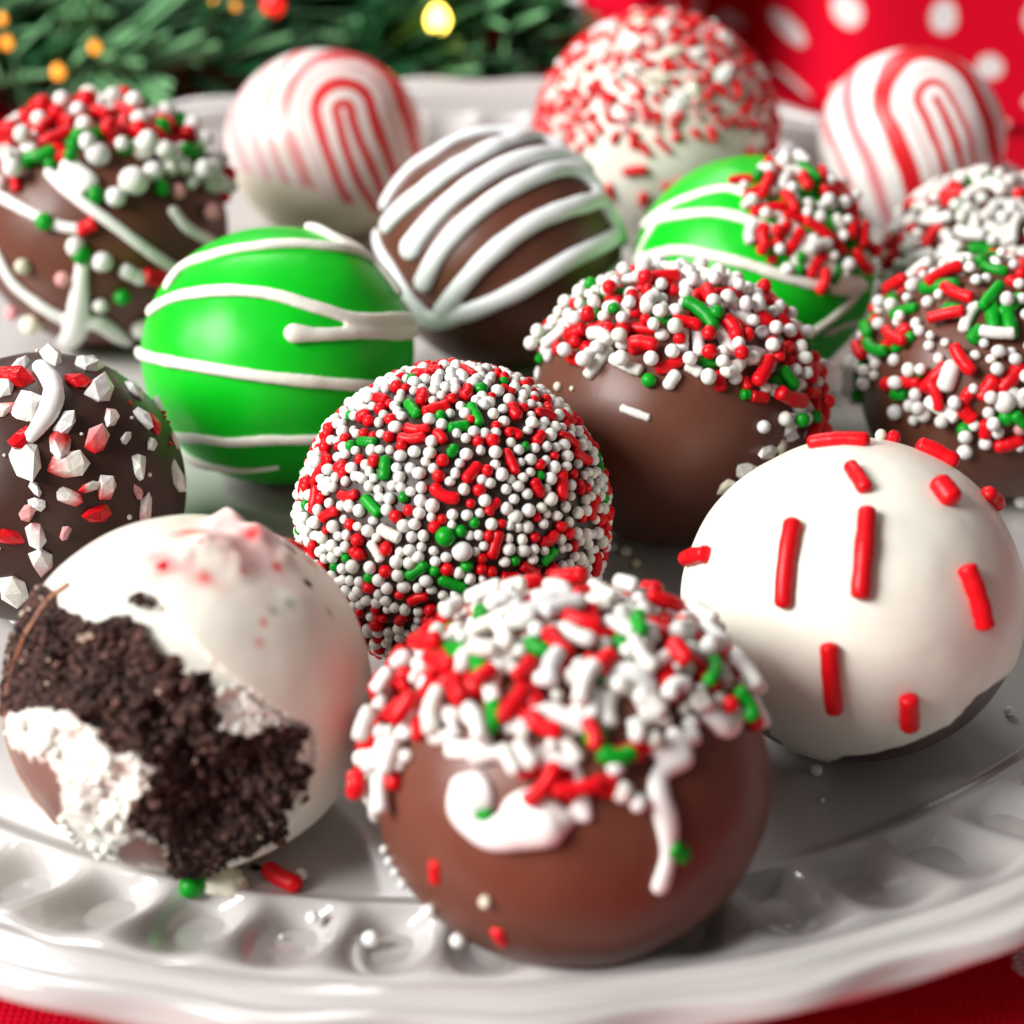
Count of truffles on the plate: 15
